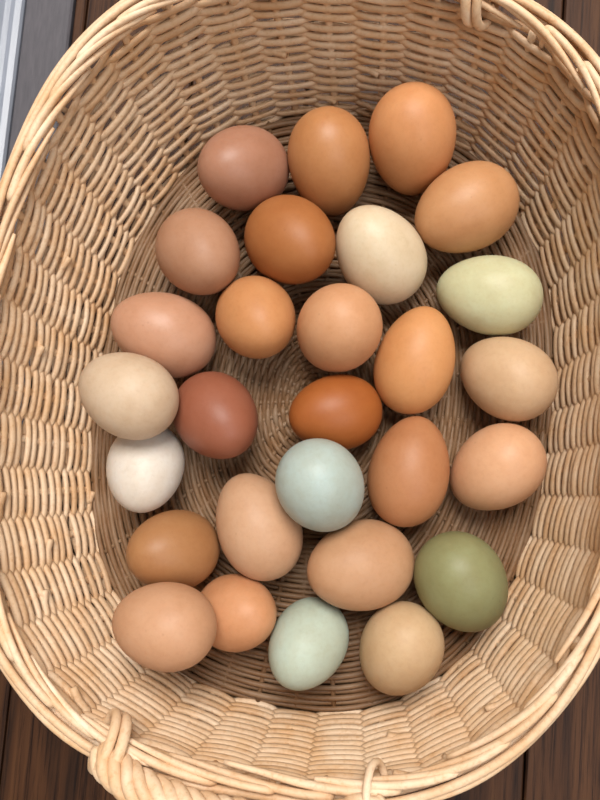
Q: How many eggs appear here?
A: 28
